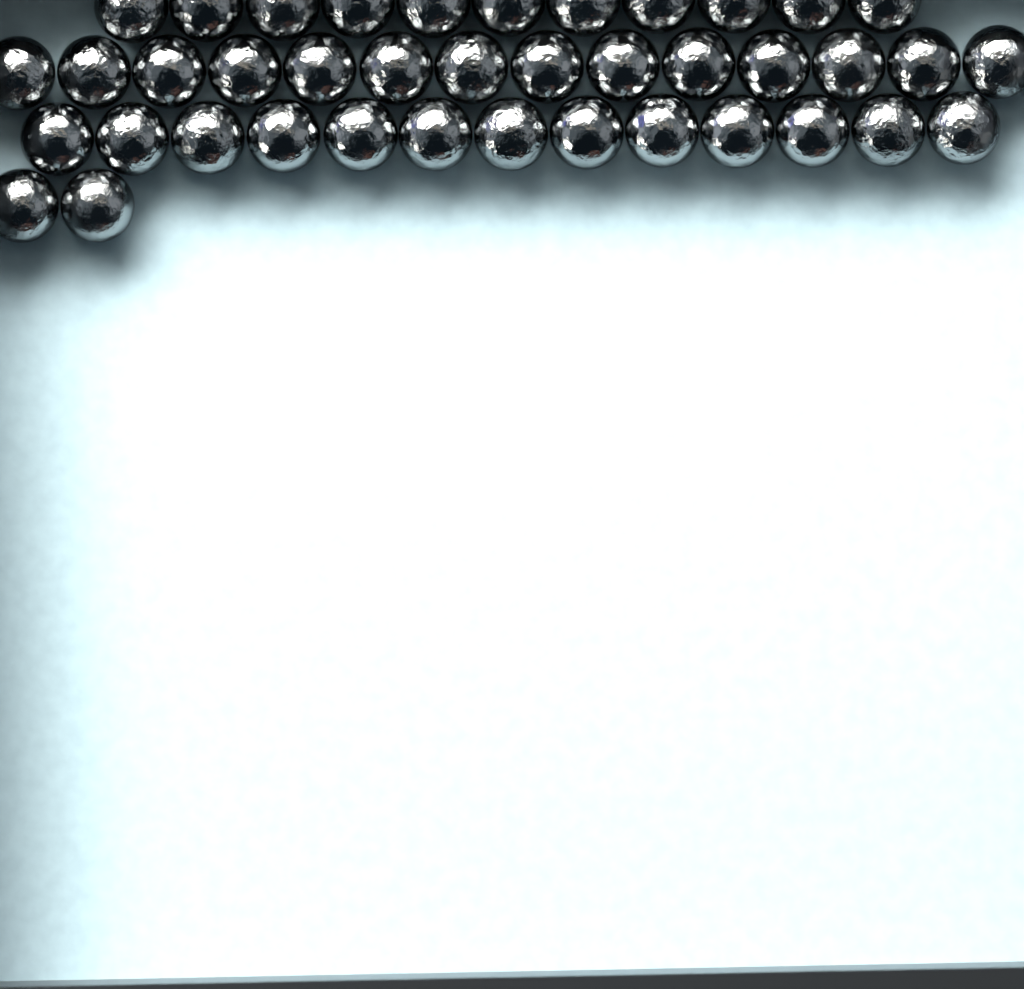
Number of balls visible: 40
